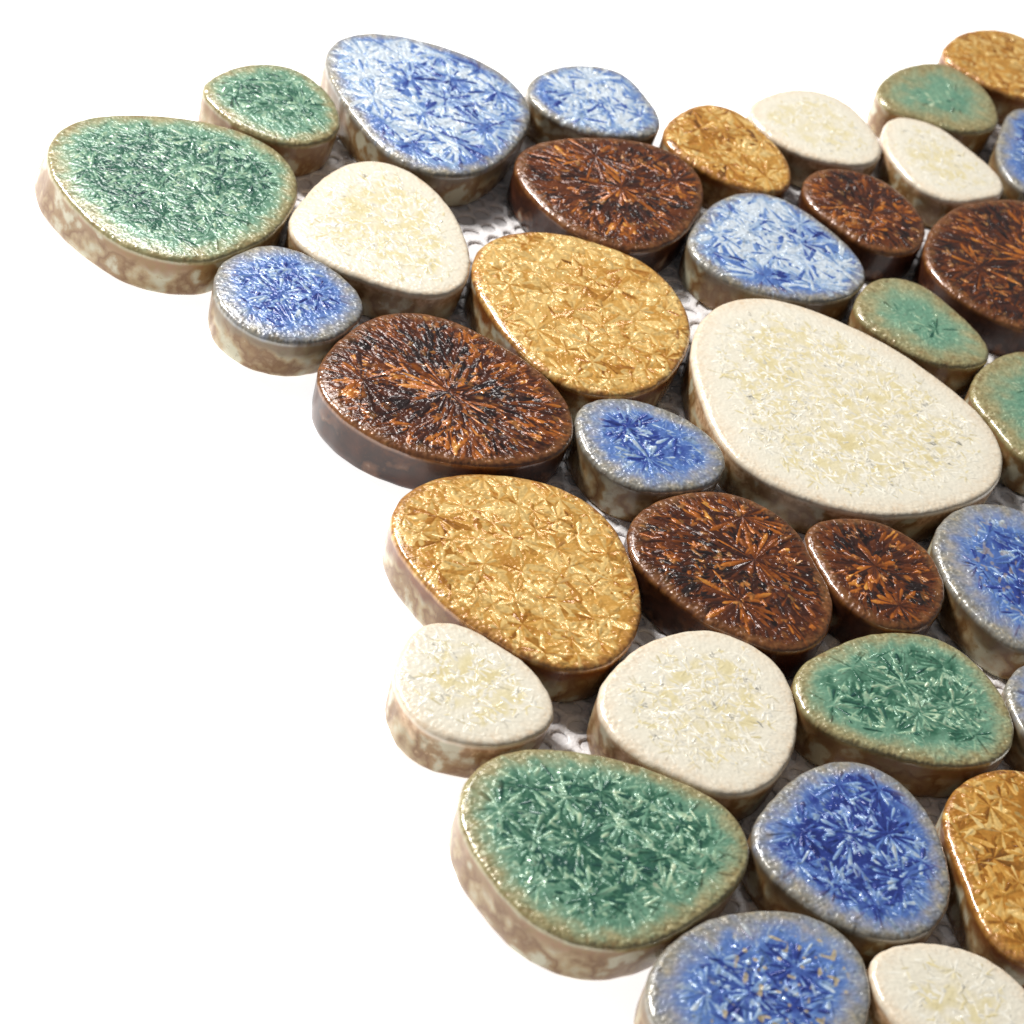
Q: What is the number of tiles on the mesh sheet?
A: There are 35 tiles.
